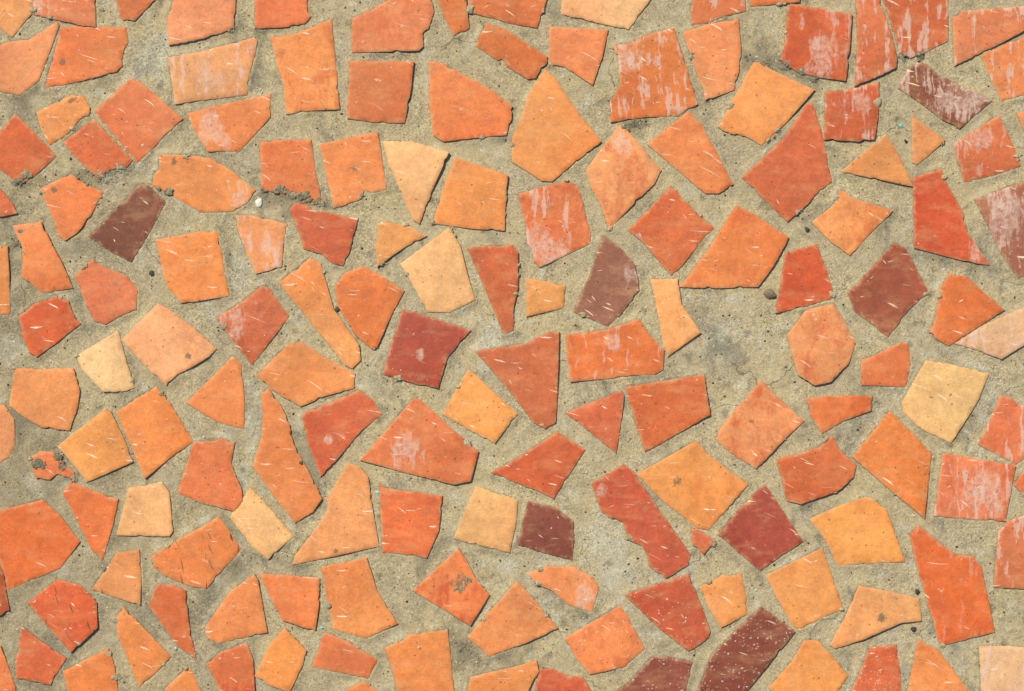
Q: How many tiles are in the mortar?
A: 155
